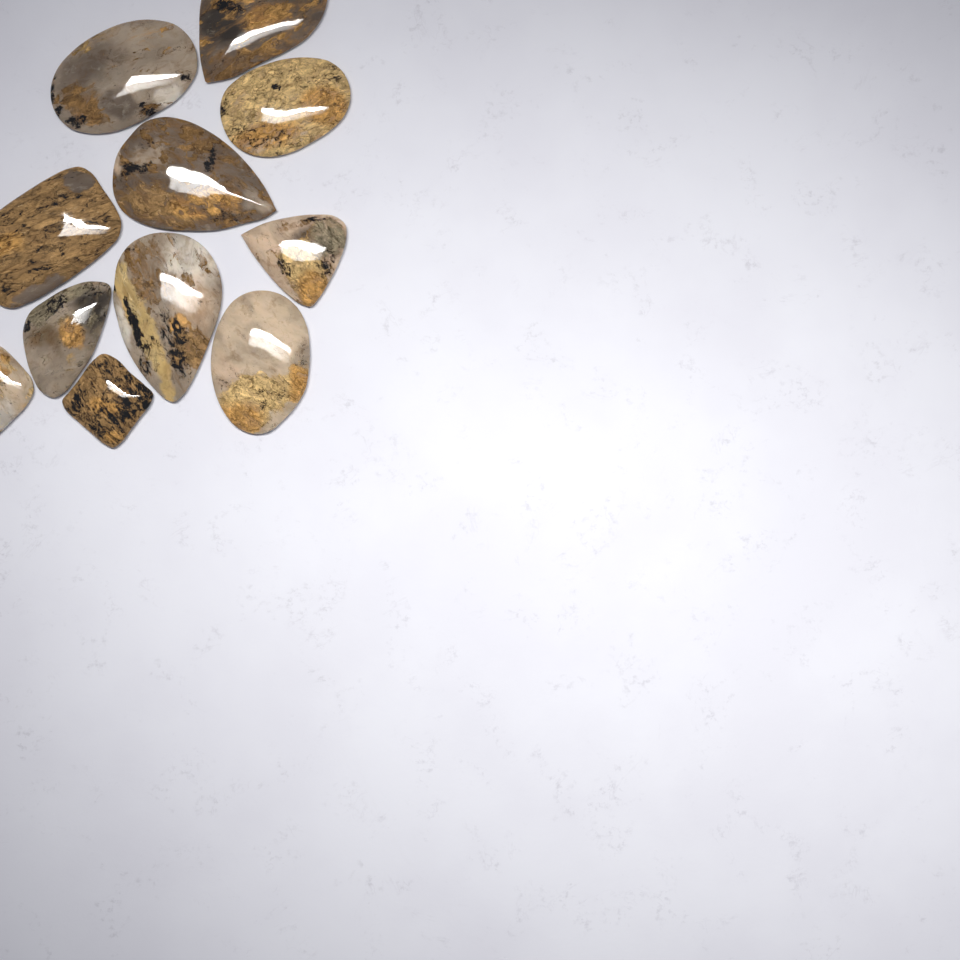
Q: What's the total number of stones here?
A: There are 11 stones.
